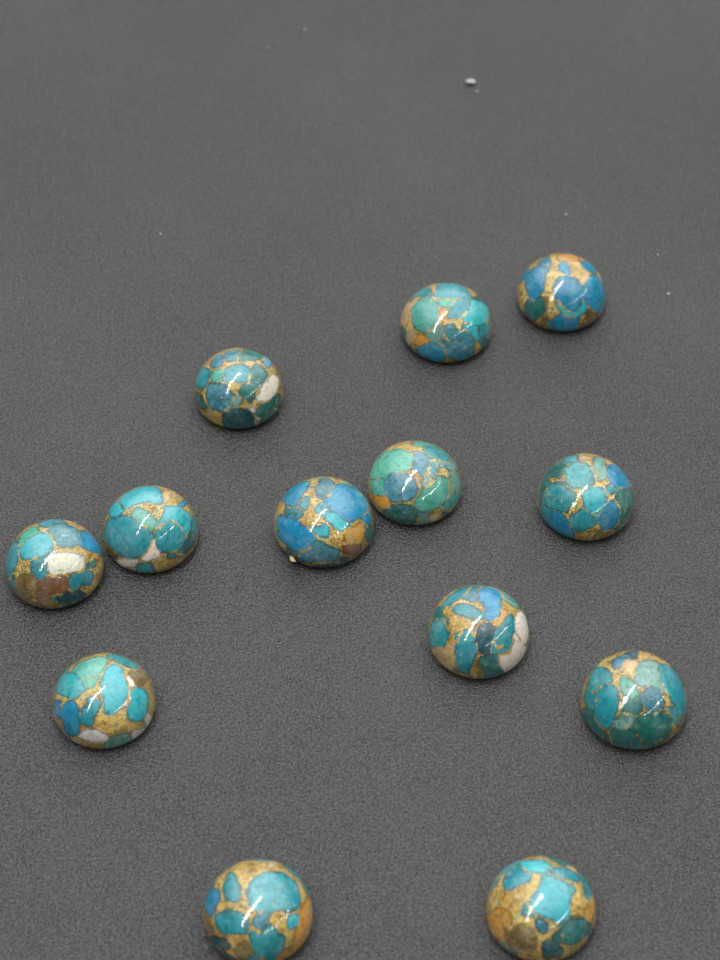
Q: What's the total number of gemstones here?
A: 13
